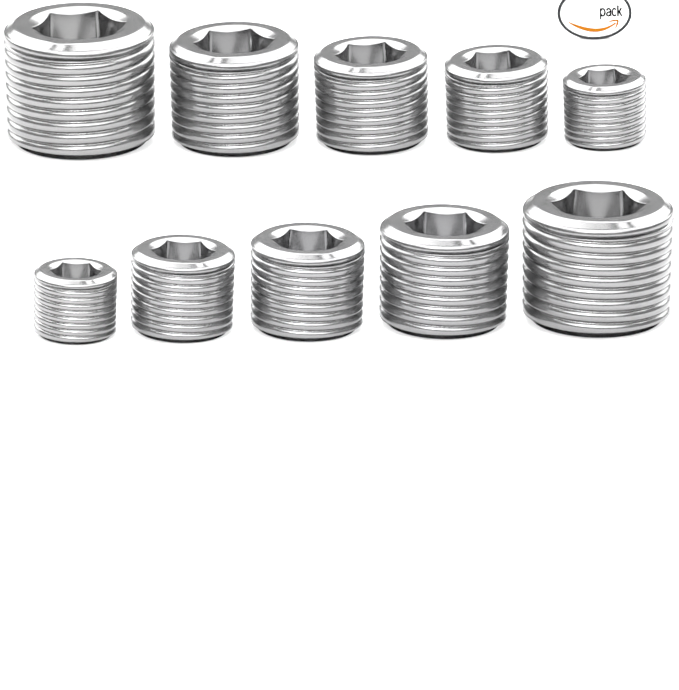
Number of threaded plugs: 10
